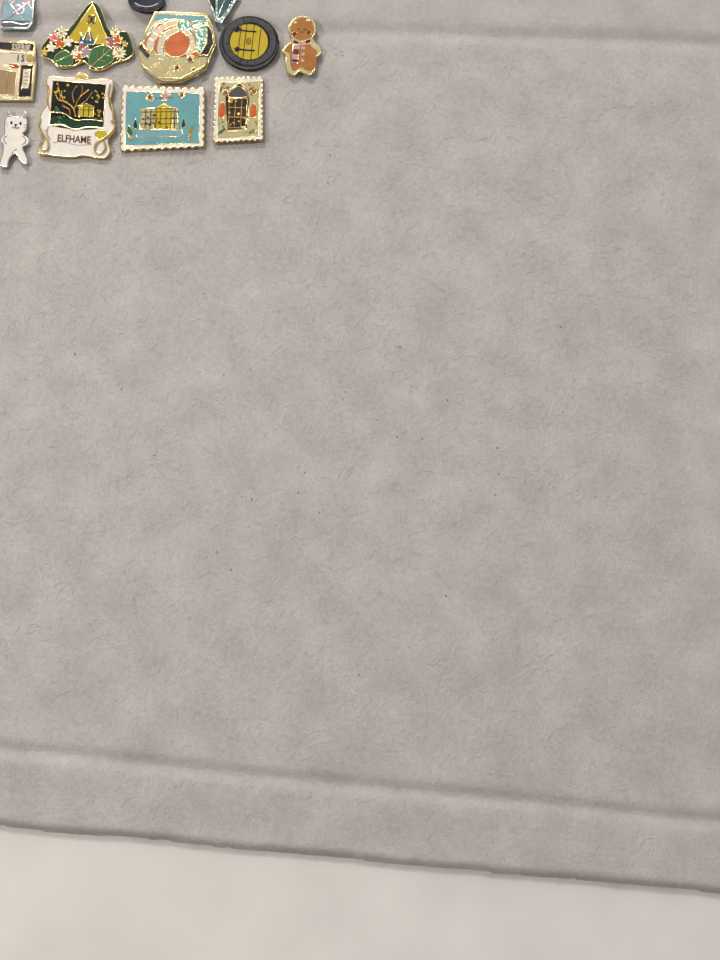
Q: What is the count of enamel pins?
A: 12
